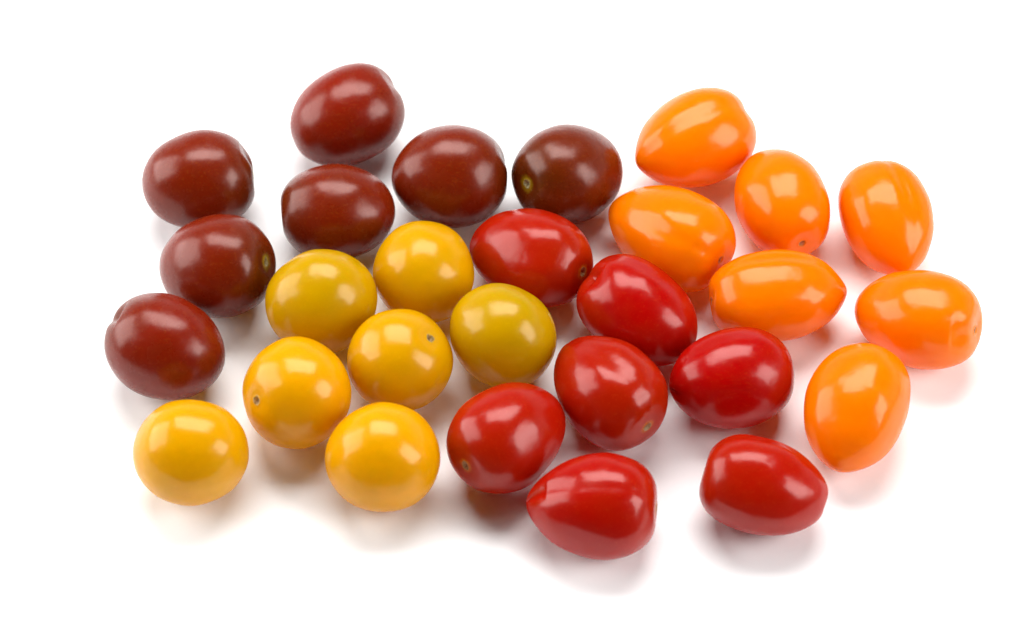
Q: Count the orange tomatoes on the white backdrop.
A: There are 7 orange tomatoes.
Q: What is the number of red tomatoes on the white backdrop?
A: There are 7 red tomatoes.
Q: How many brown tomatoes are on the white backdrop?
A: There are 7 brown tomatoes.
